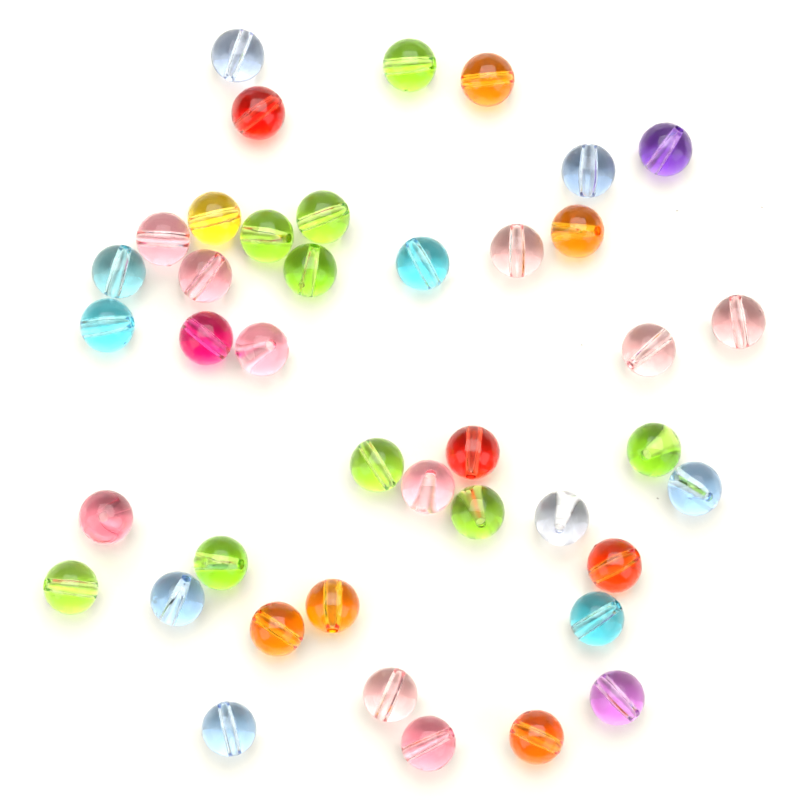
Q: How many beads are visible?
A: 41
